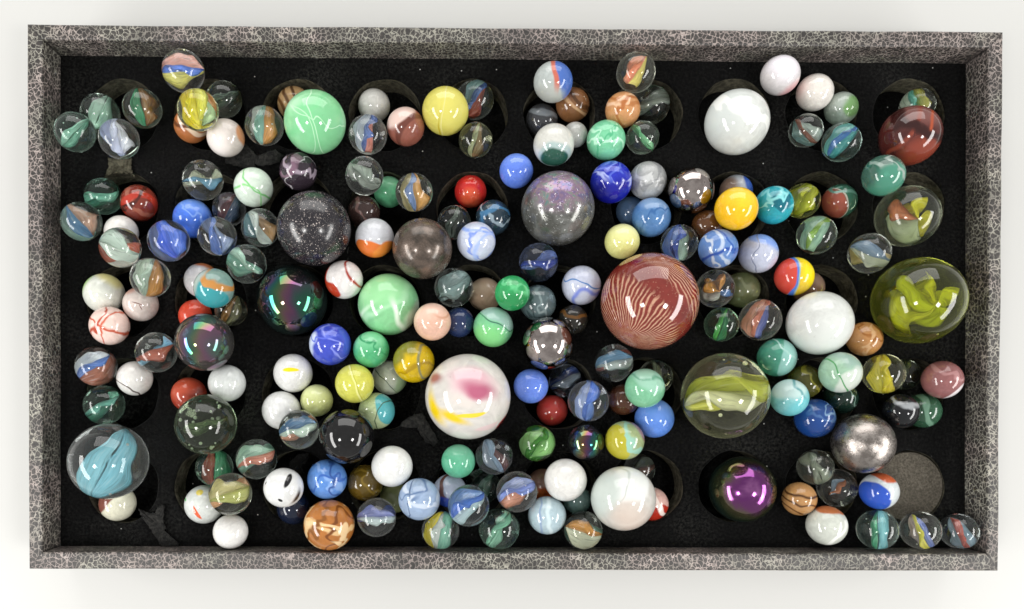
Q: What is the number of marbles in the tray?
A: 200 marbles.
